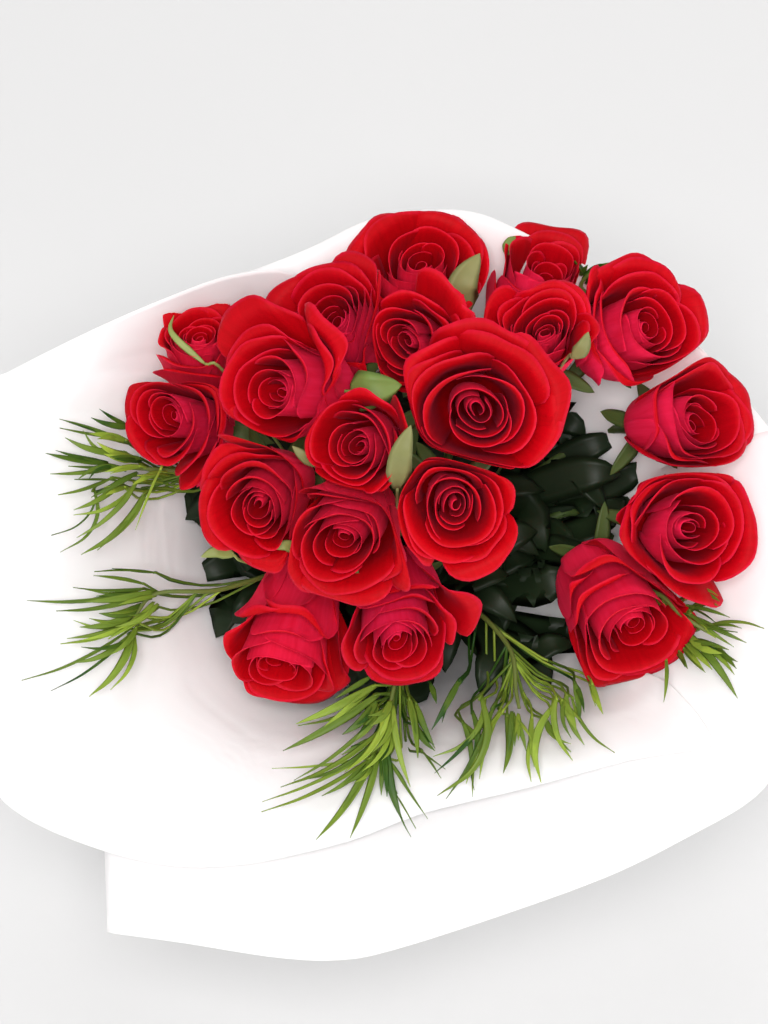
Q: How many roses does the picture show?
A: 19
